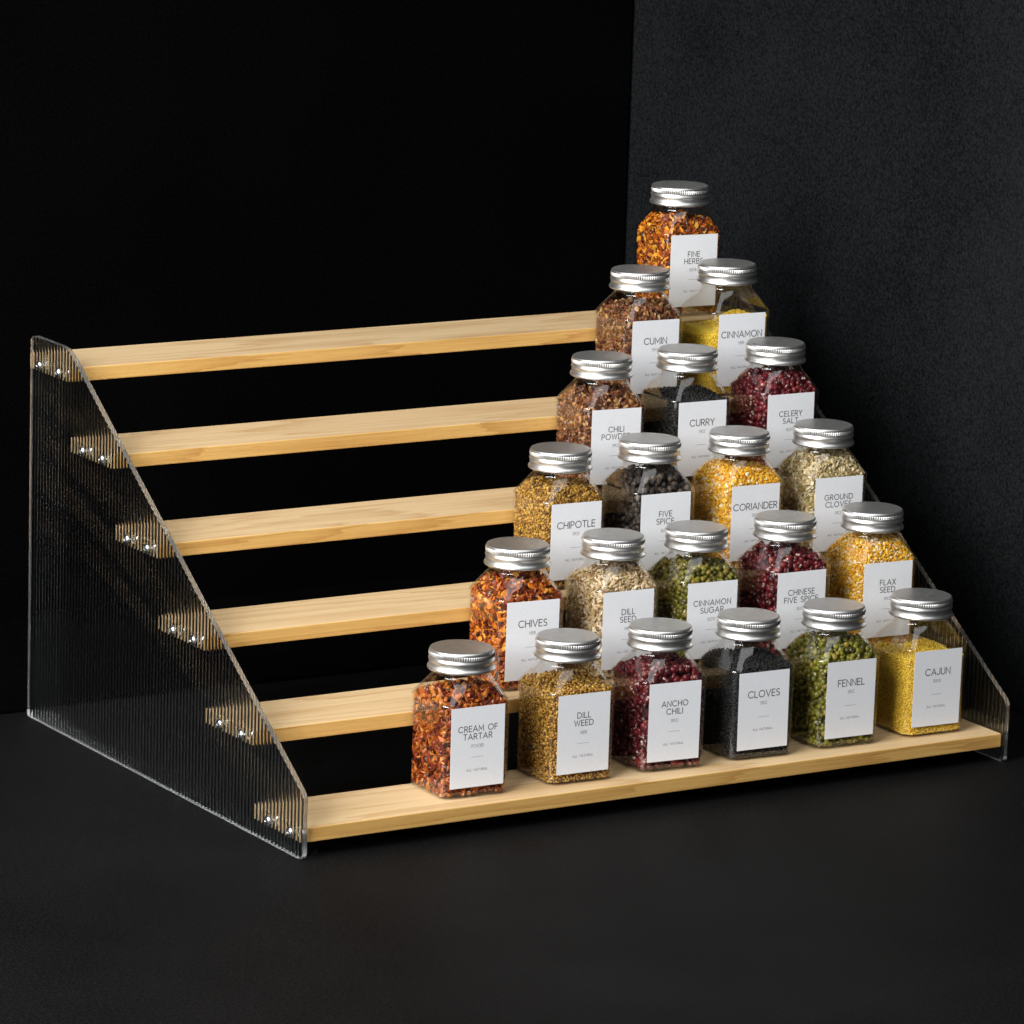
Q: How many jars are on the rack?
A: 21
